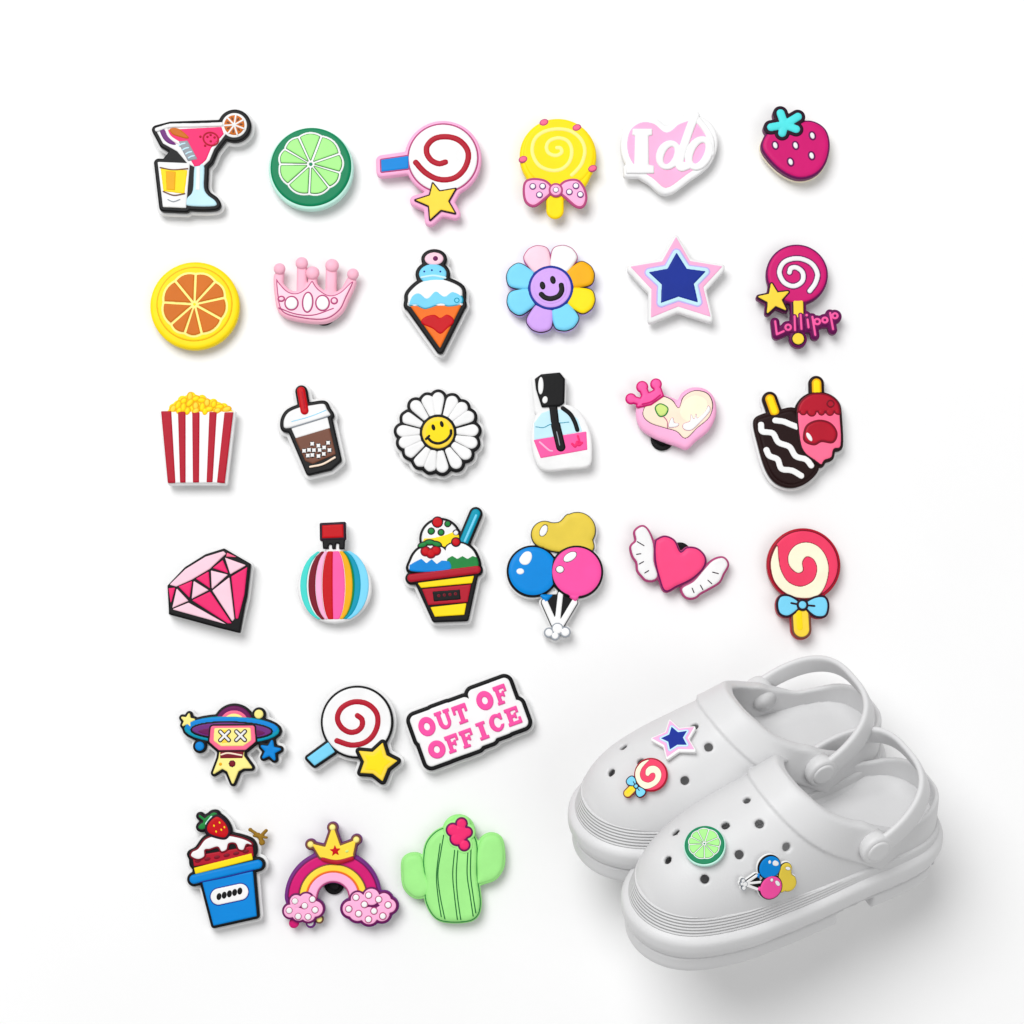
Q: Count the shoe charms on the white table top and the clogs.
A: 34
